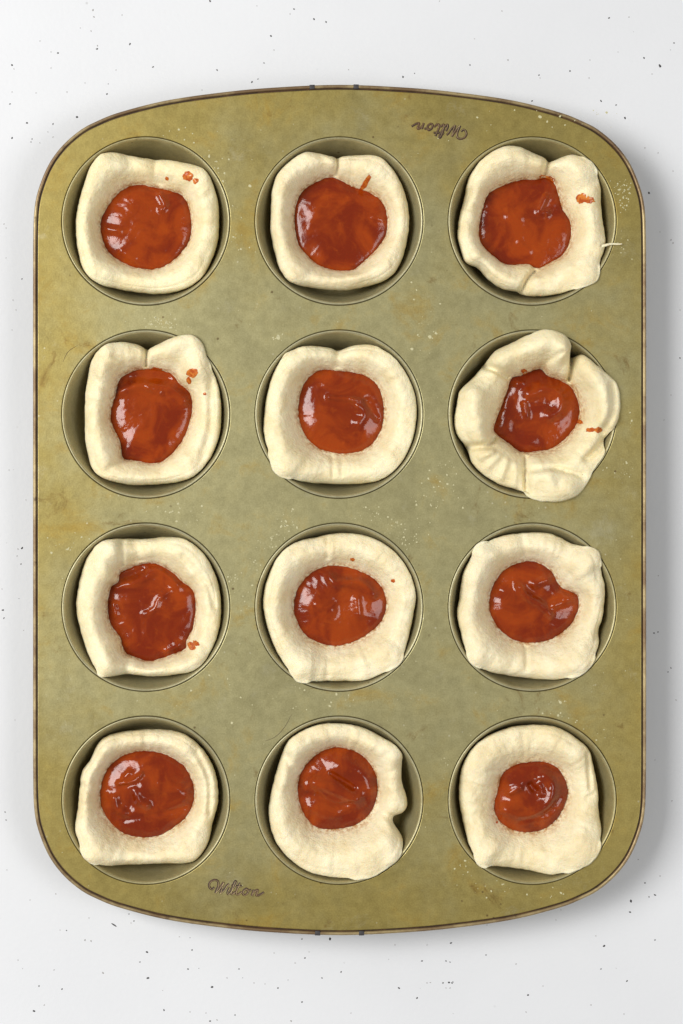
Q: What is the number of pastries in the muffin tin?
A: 12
